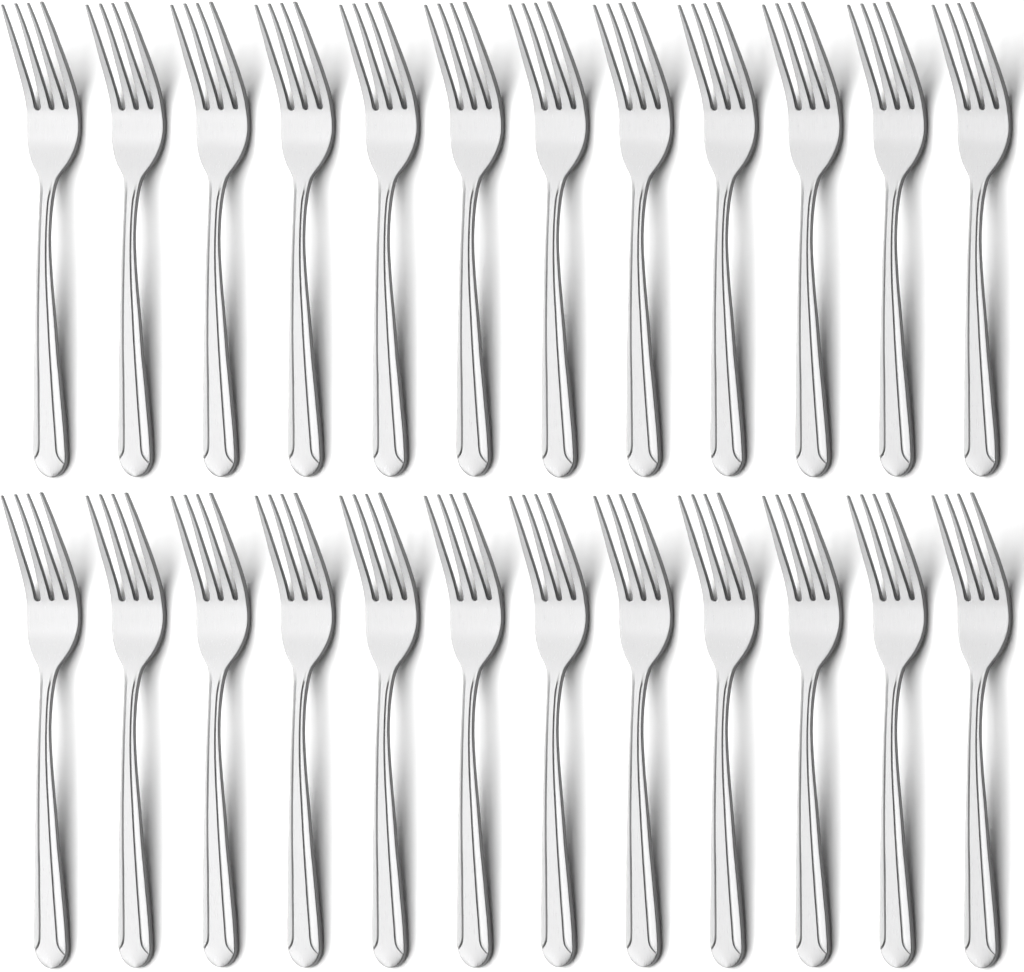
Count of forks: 24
